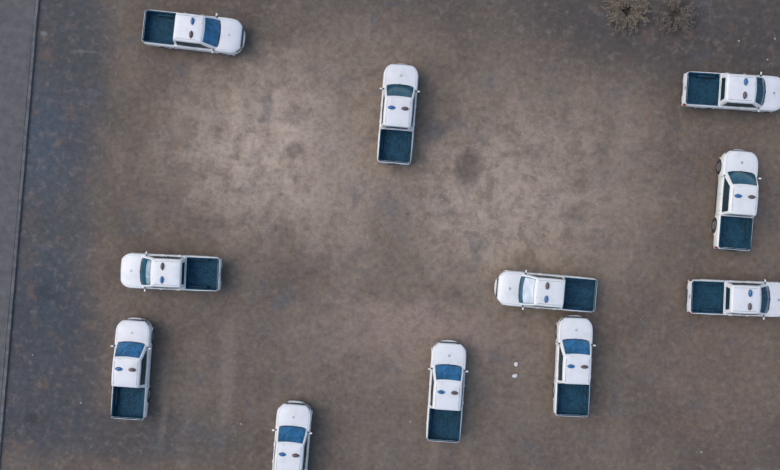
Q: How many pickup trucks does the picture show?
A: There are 11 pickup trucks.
